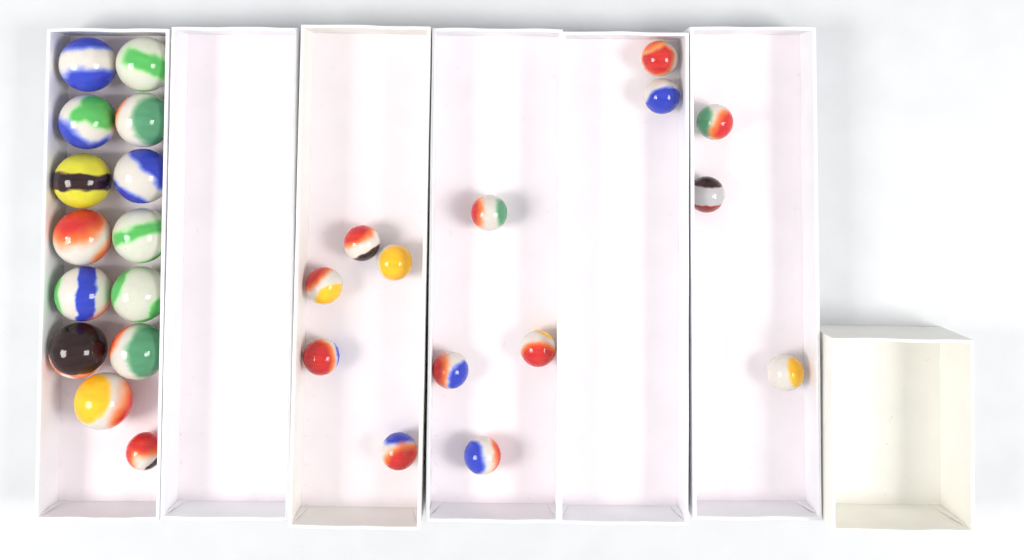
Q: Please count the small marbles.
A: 15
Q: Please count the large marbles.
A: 13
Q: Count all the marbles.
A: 28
